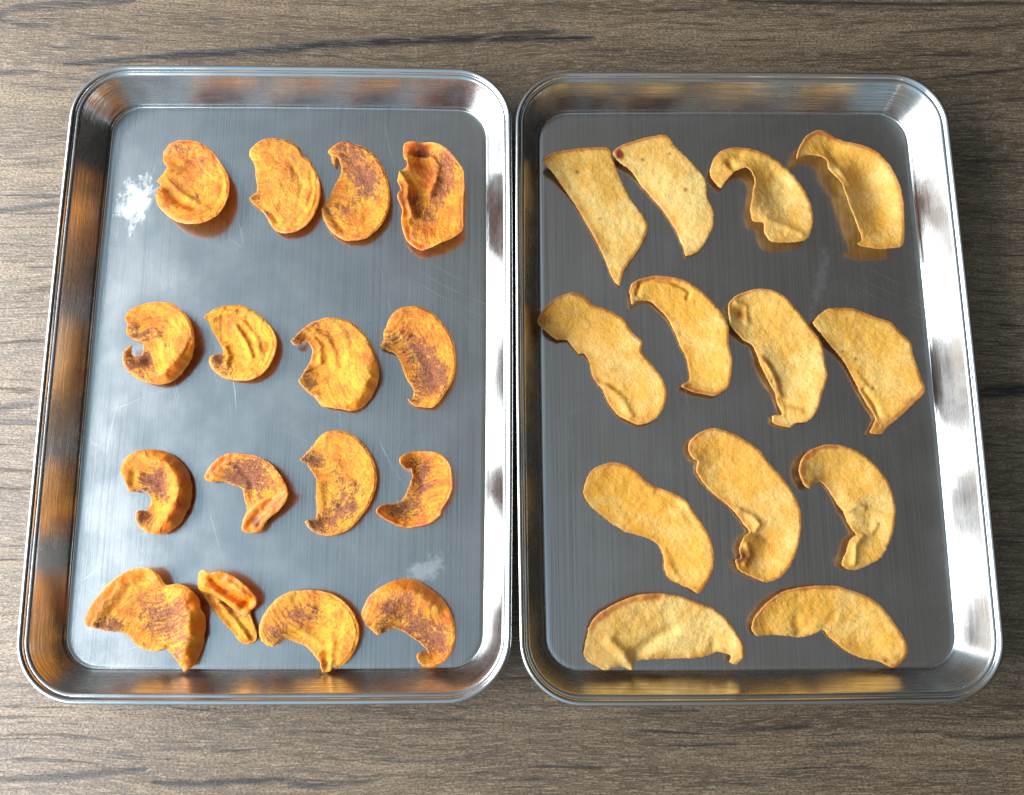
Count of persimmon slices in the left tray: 16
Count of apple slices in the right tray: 13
